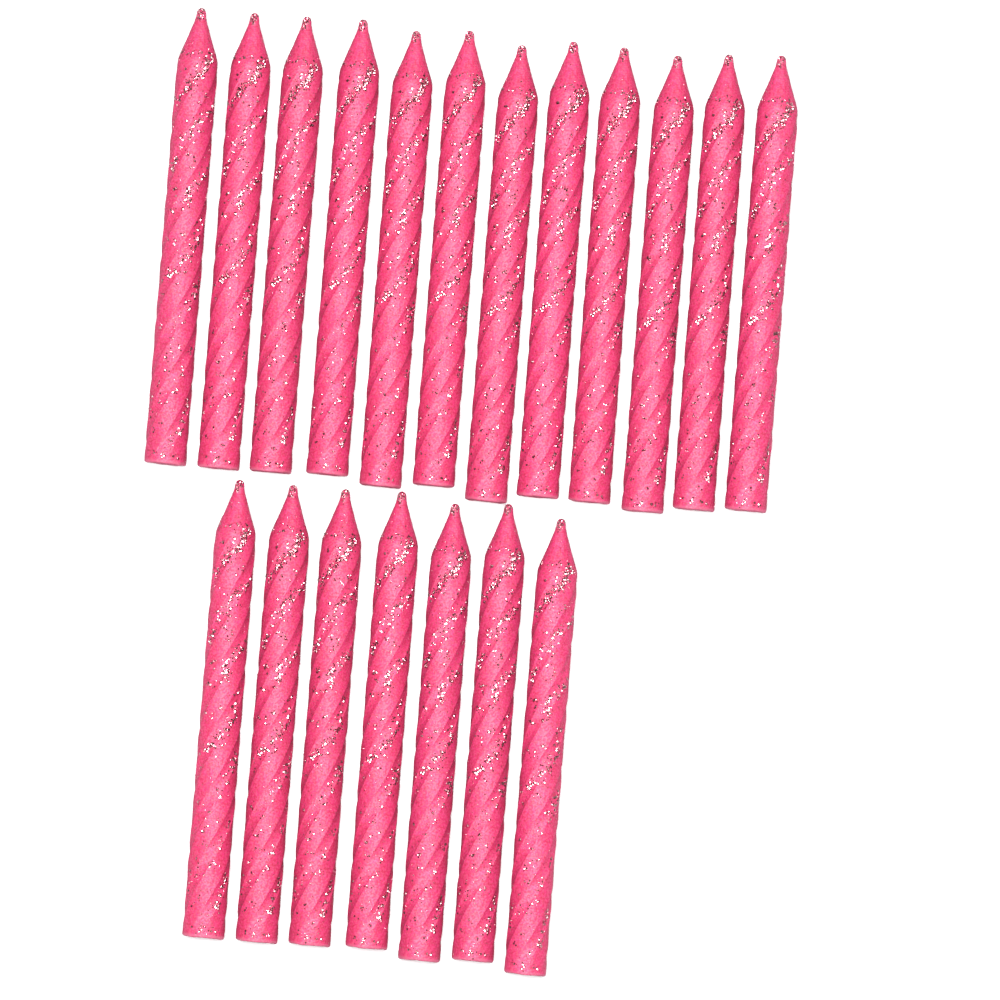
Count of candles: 19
